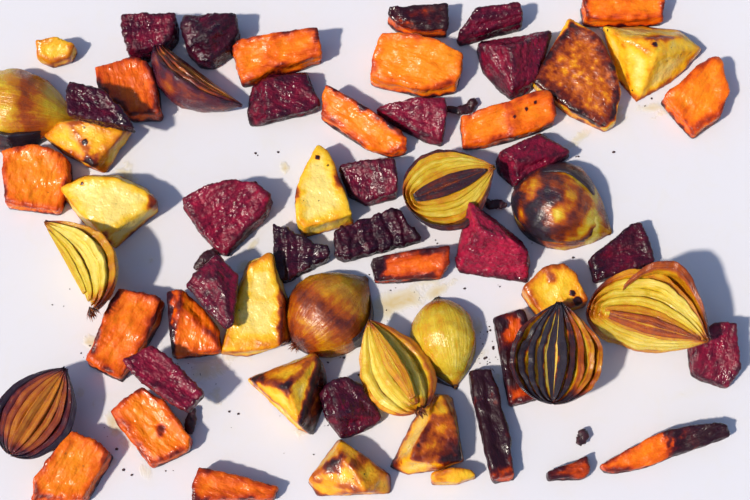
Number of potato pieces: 12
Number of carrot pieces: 19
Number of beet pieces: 18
